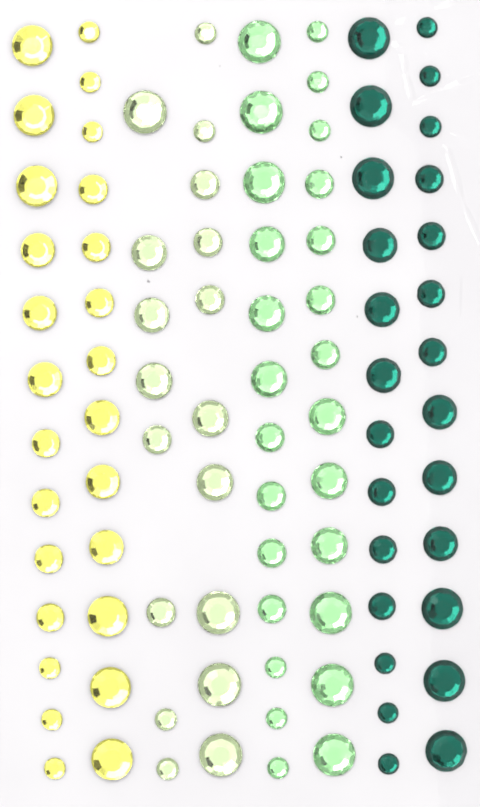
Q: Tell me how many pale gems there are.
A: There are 18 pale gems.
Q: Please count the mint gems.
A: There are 26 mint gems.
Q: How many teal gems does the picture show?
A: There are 26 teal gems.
